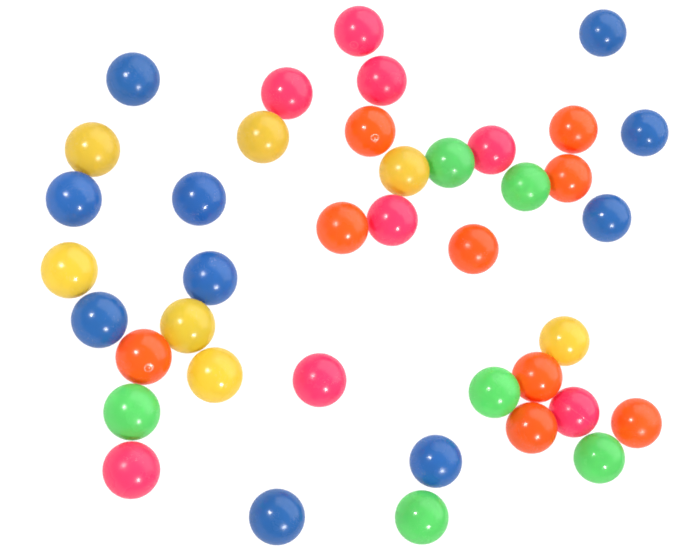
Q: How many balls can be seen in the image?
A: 40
